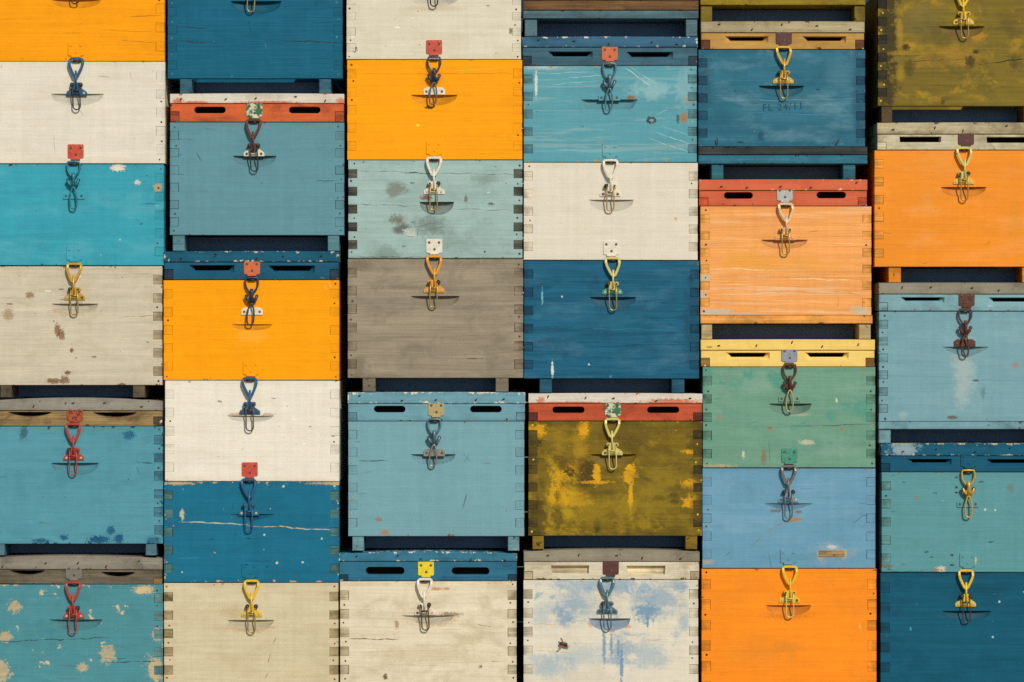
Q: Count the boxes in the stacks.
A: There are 33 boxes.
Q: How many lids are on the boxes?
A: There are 15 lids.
